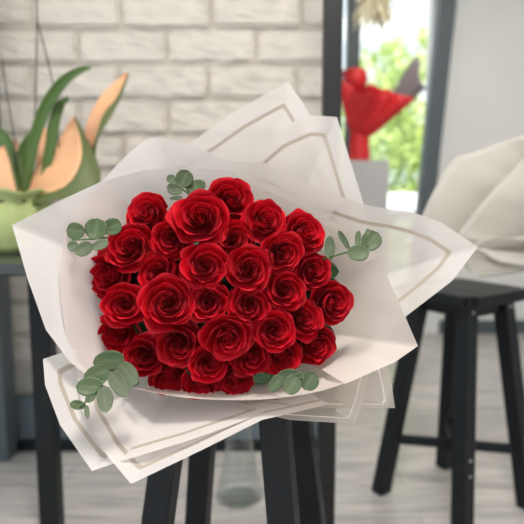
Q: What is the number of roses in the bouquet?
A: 33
